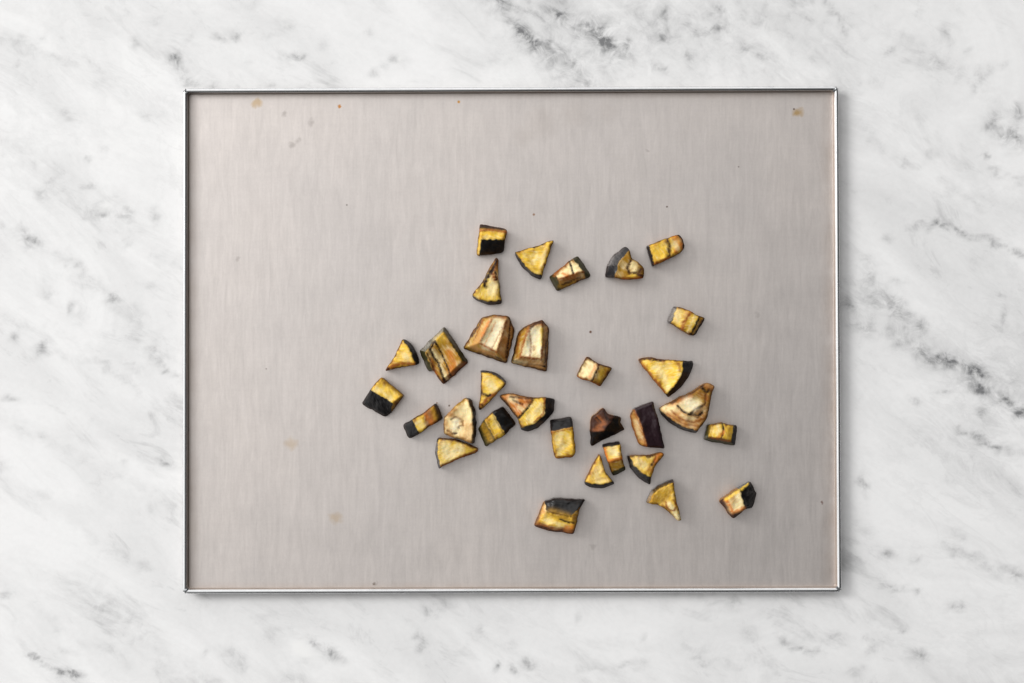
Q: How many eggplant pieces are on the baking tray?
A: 31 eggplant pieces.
